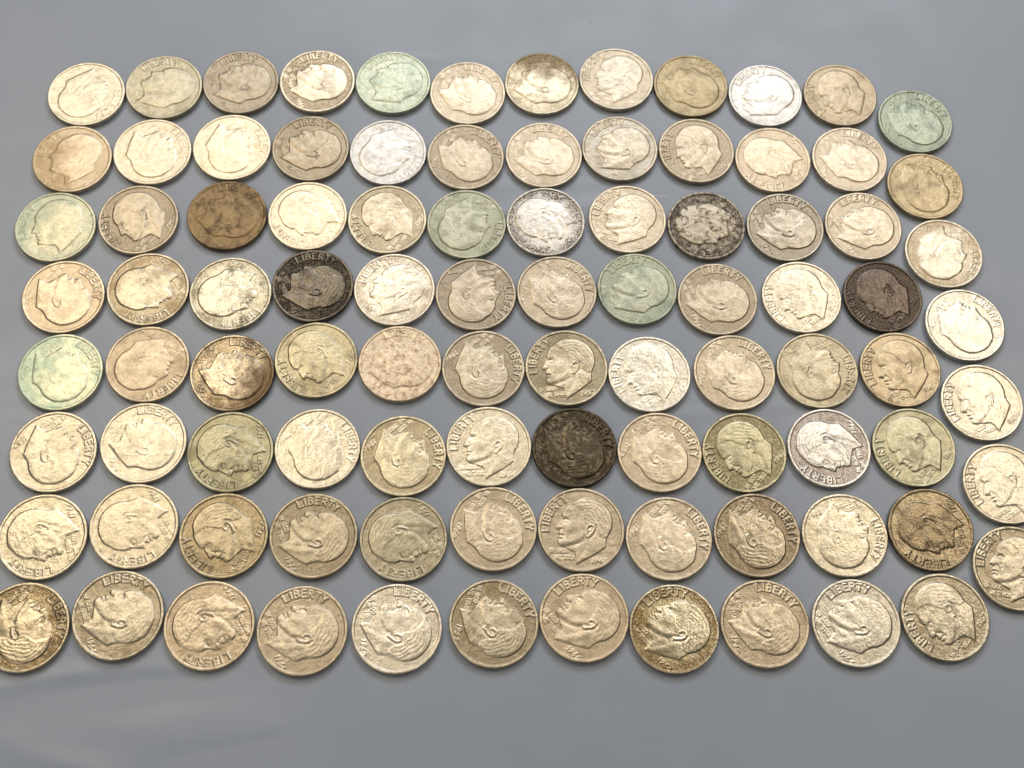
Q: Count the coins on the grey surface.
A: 95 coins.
